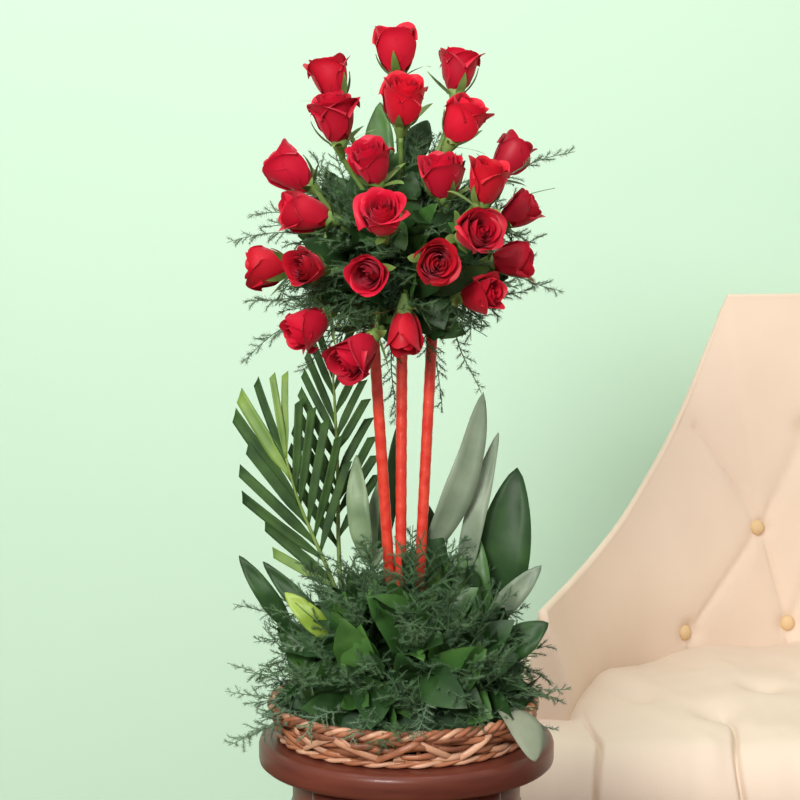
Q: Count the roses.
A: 24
